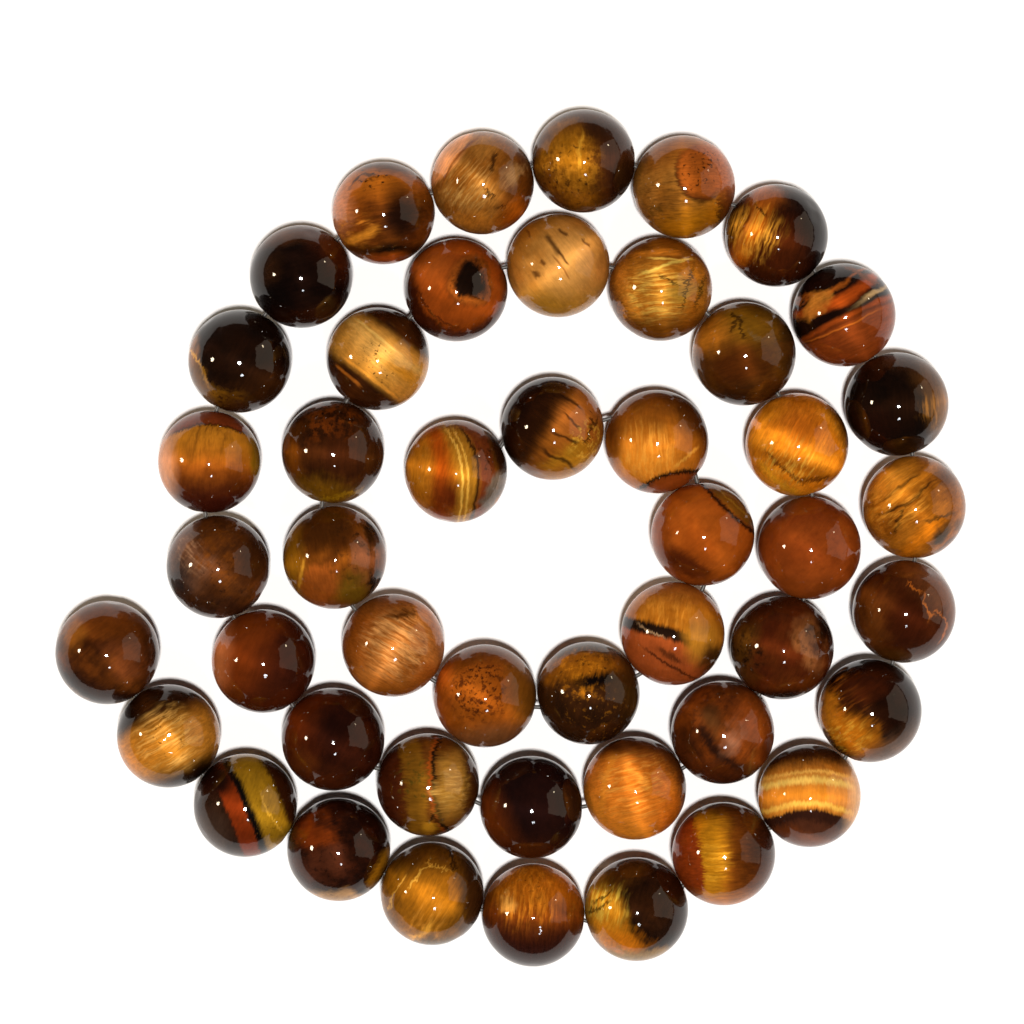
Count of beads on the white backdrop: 47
